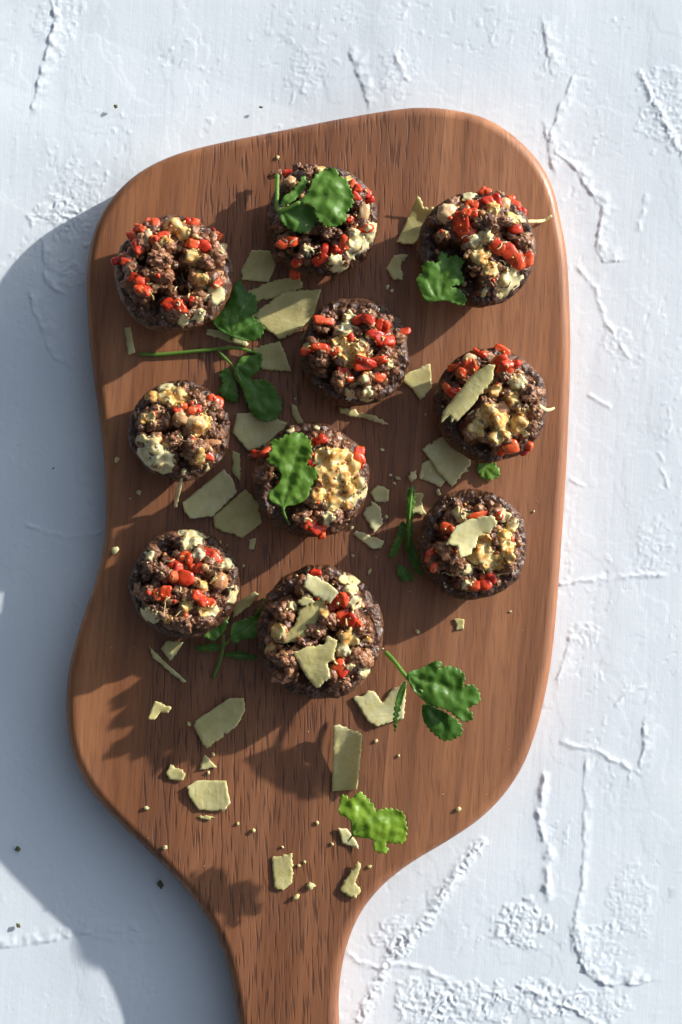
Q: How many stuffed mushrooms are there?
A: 10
